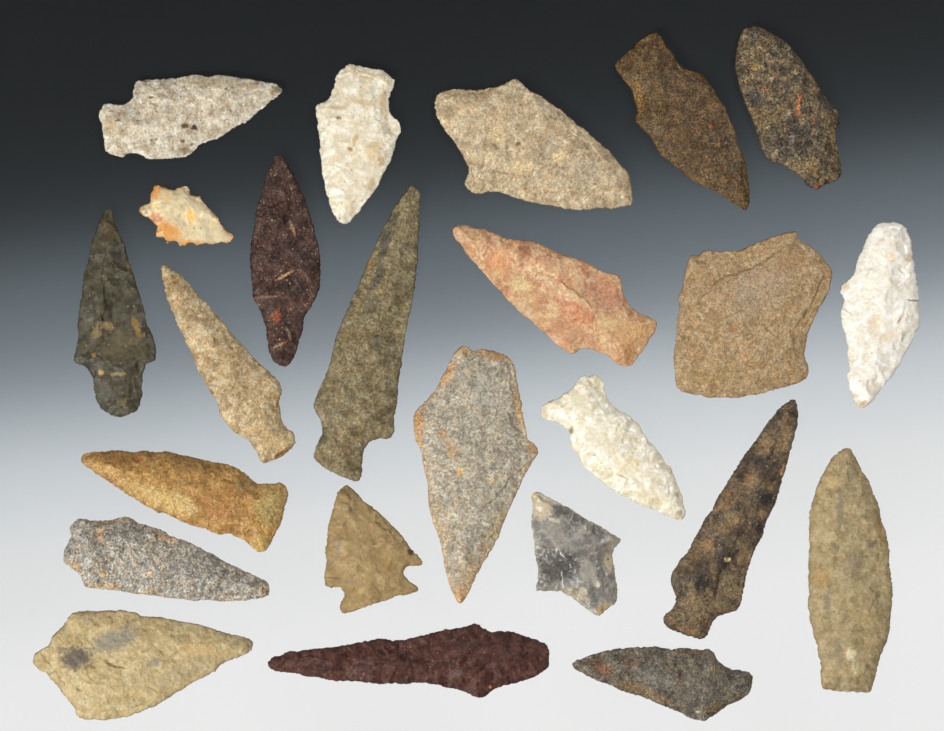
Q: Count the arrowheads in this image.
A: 24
